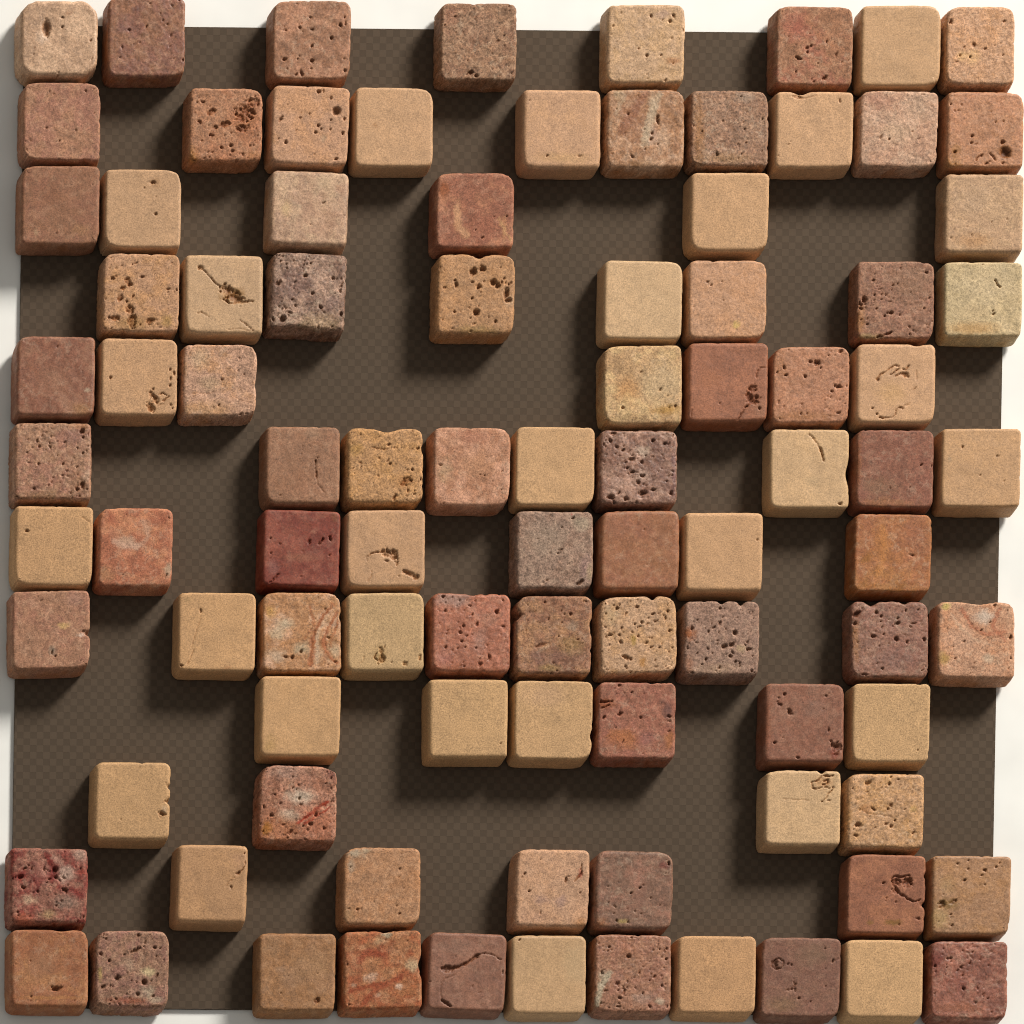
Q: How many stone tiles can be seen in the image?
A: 94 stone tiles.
